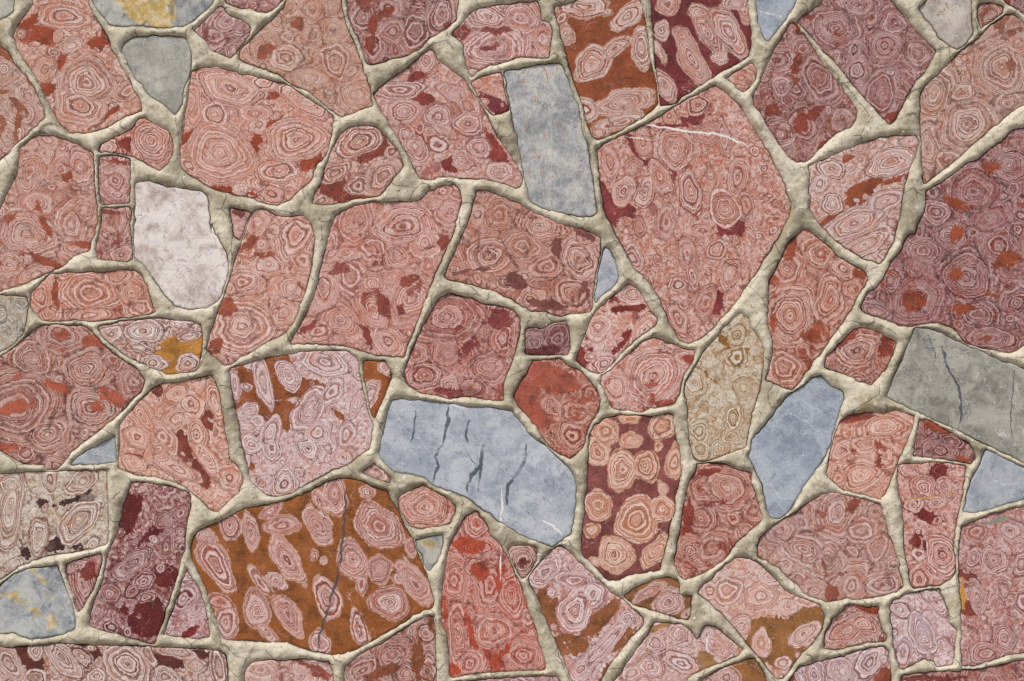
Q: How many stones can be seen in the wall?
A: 89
